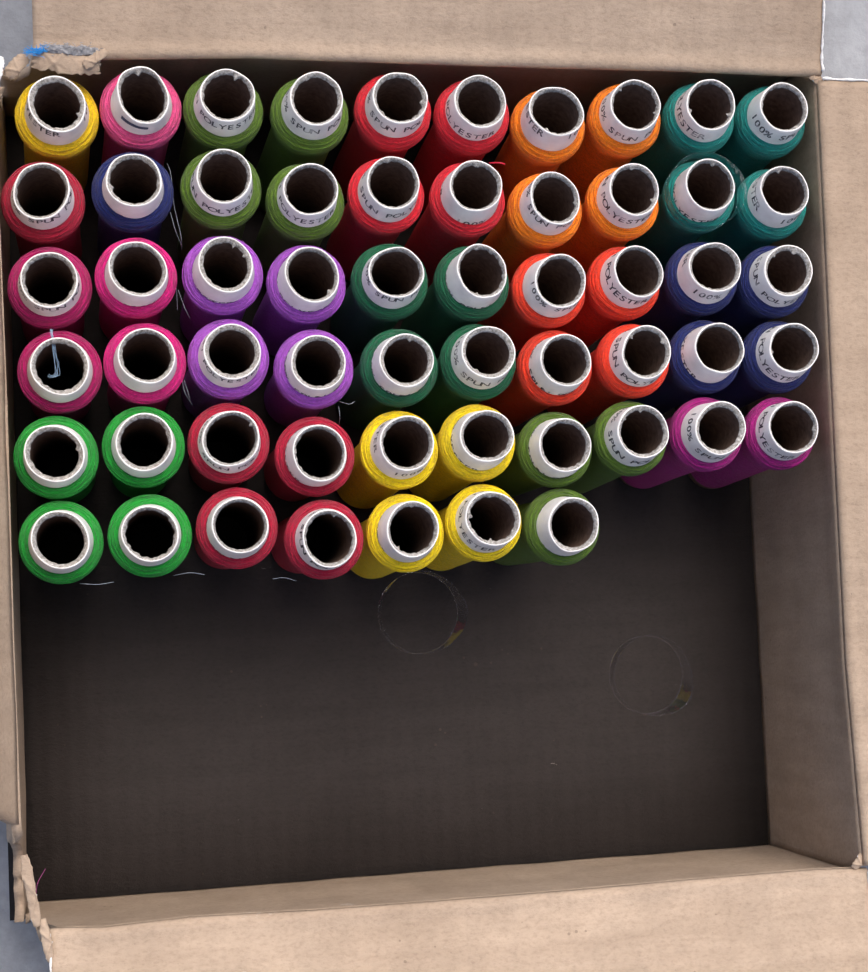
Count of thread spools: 57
